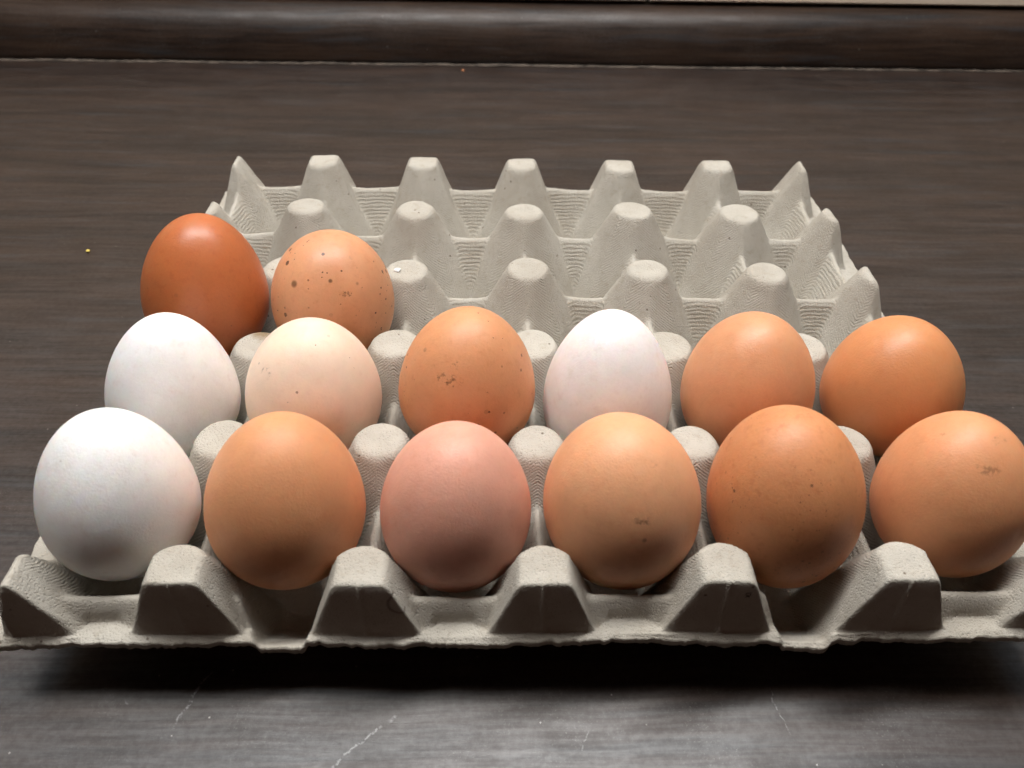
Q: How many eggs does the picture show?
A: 14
